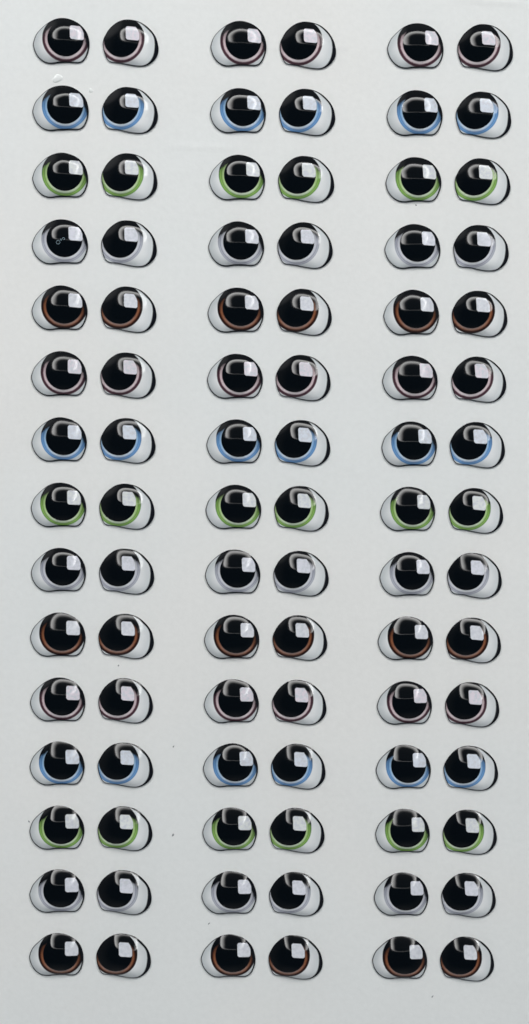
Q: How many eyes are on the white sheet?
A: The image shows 90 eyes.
